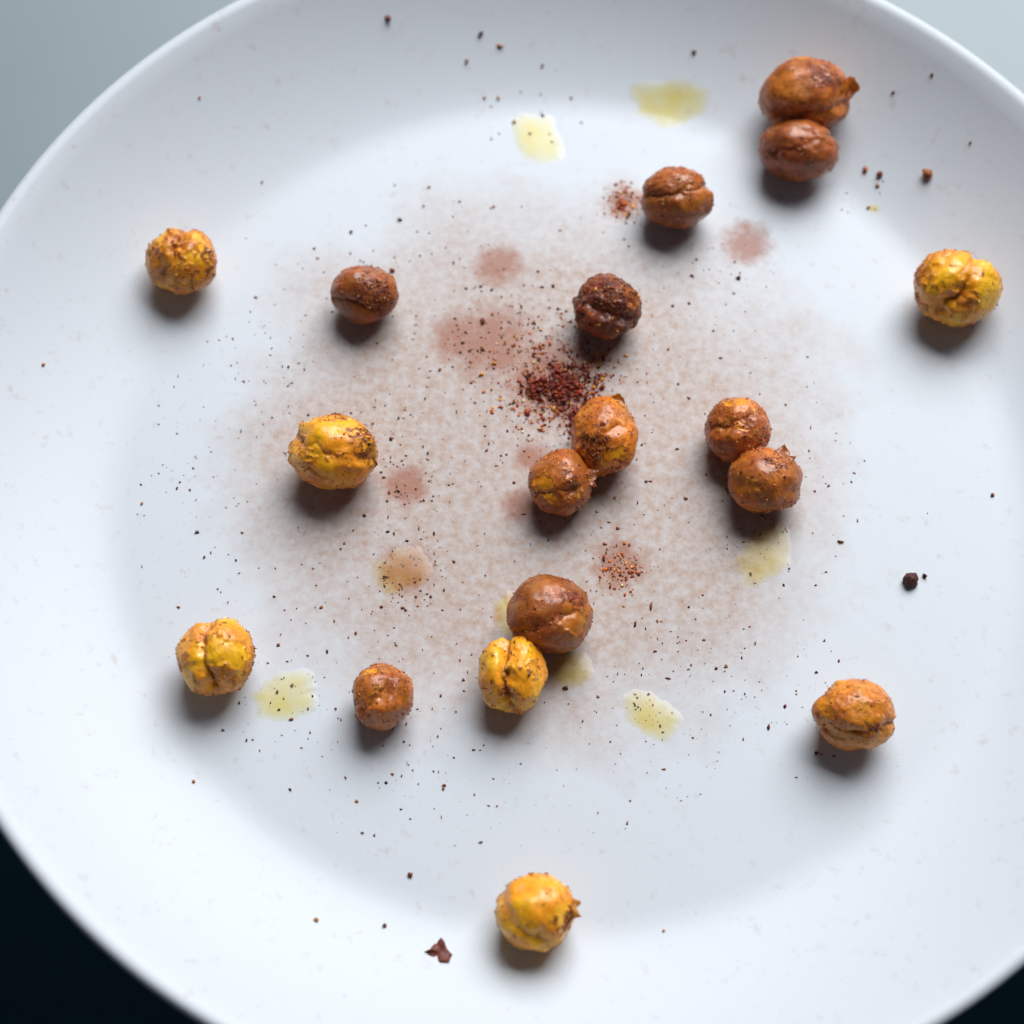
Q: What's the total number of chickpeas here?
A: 18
